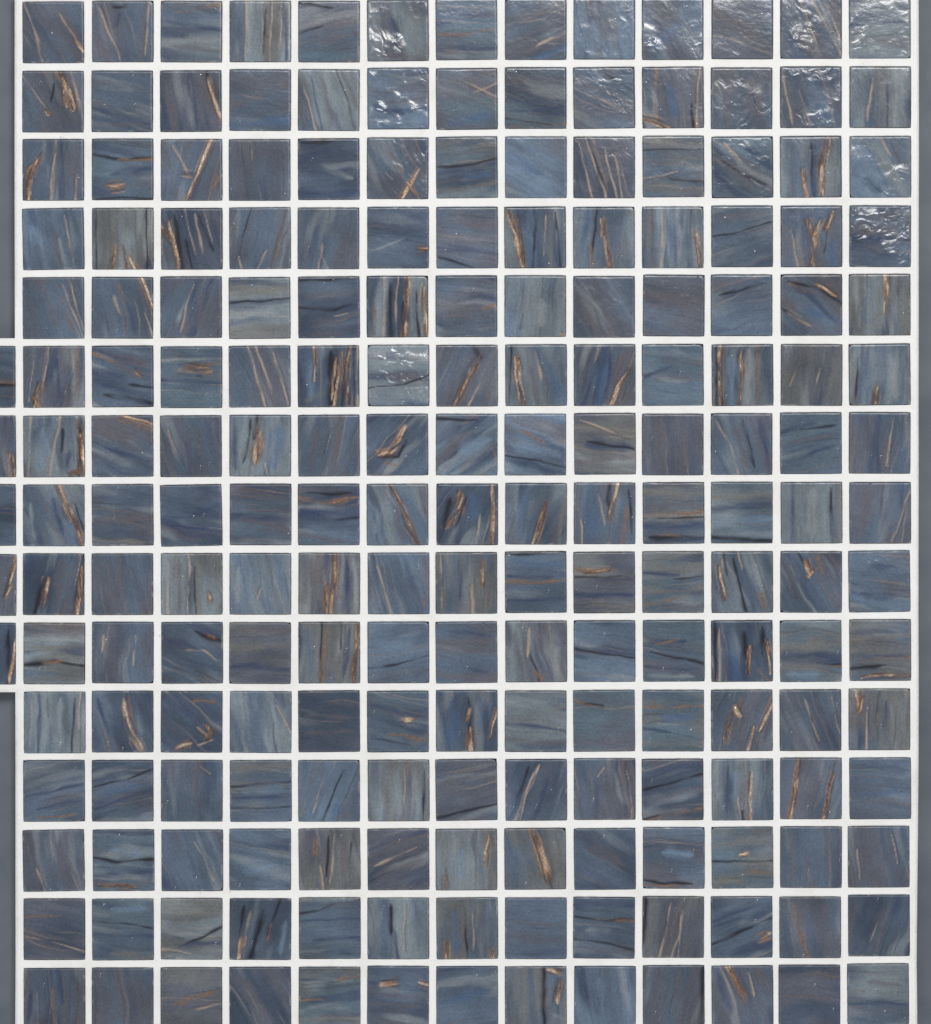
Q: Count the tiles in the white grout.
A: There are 200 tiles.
